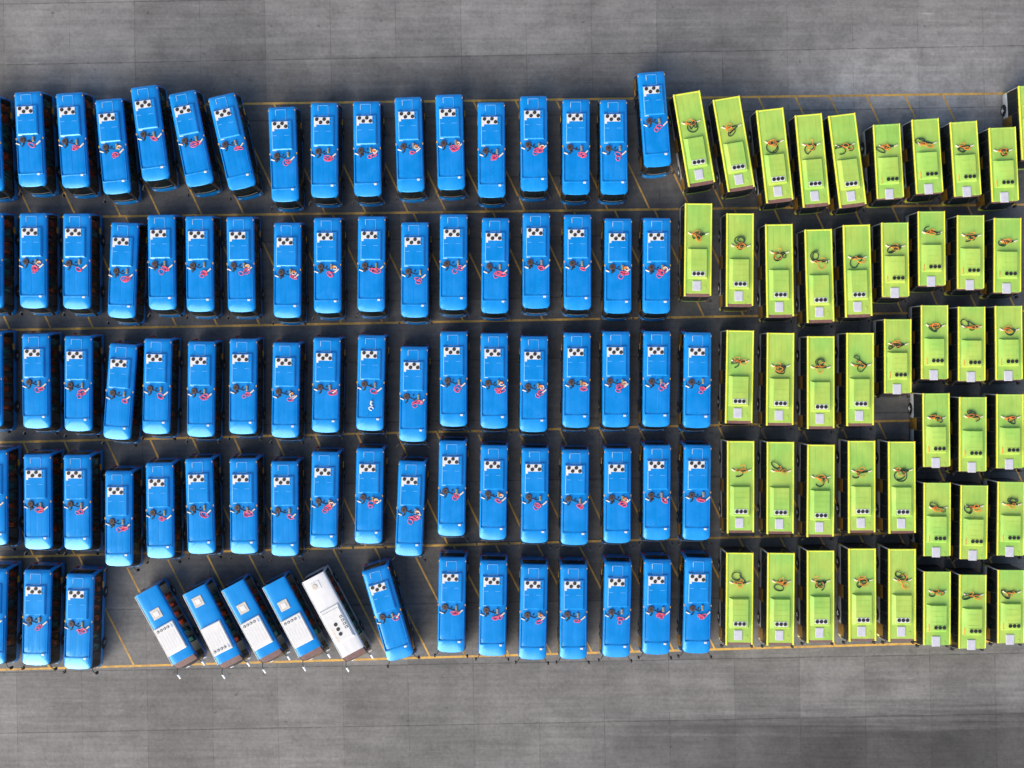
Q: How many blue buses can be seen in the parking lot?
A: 85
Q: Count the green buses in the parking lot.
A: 46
